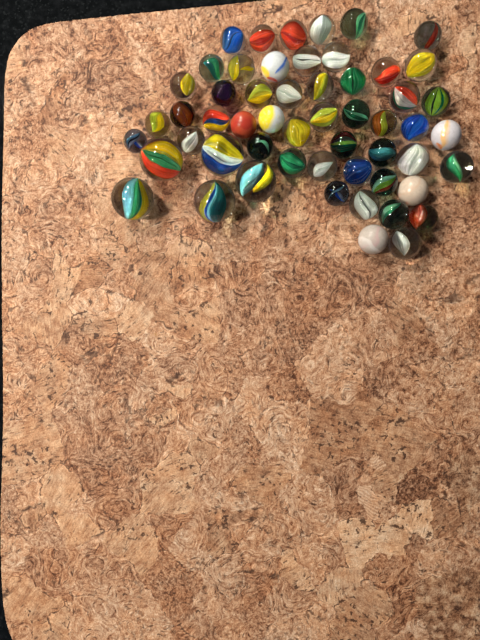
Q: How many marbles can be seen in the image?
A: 55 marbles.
